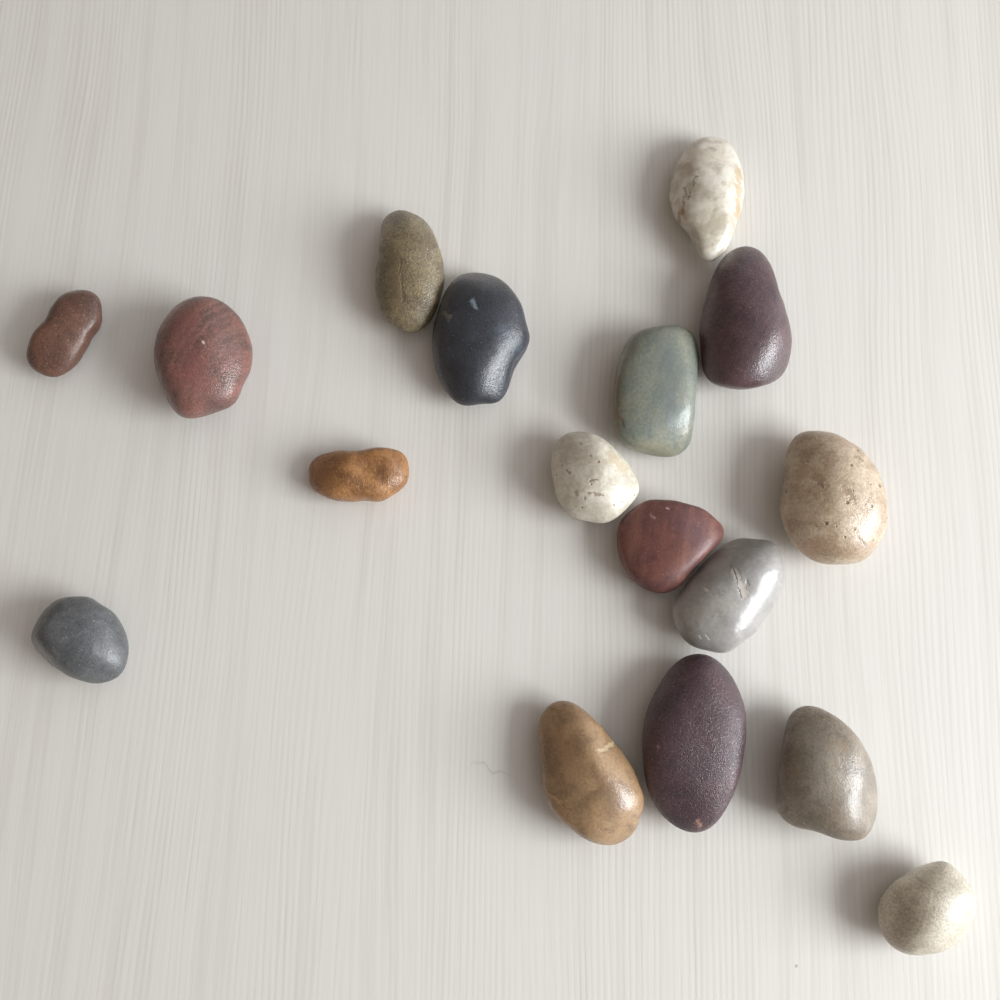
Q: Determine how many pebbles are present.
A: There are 17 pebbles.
